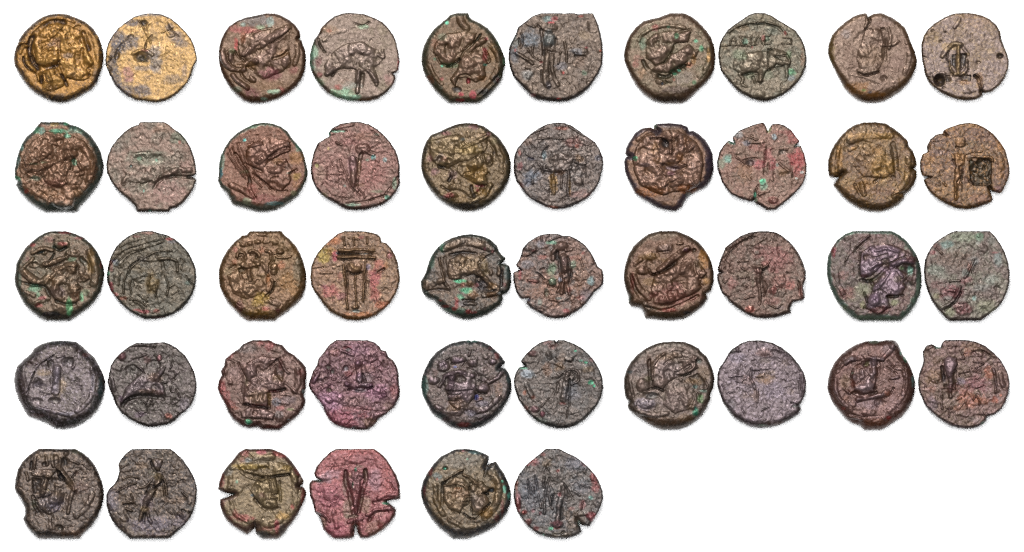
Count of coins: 46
